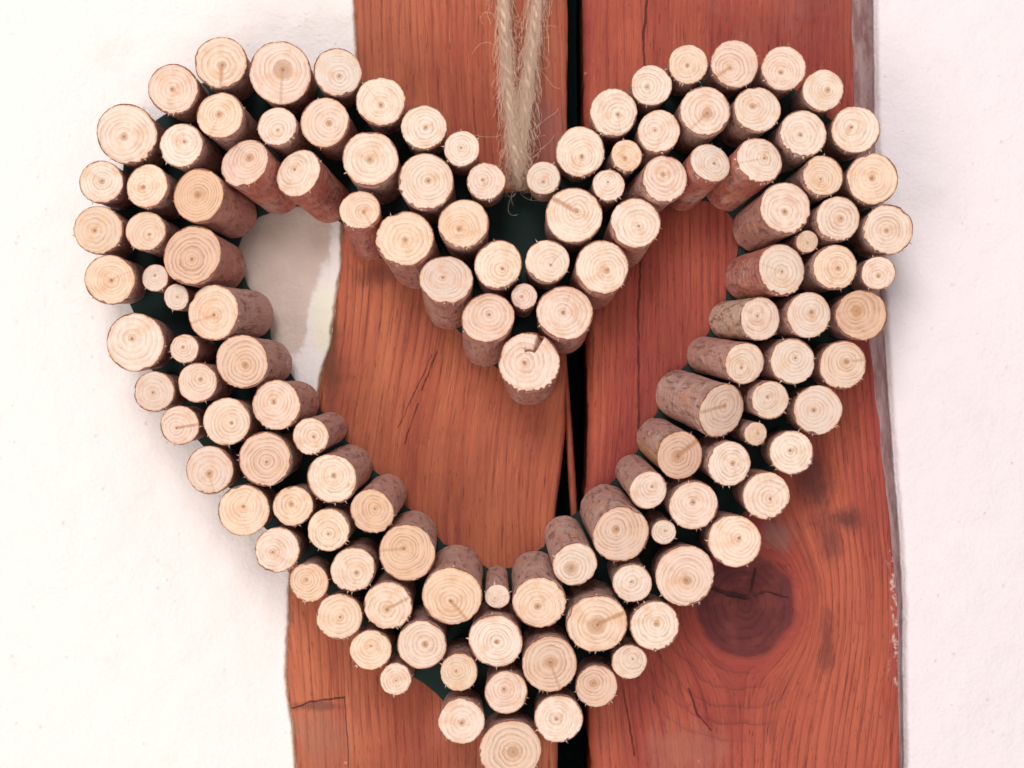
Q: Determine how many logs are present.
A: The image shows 128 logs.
